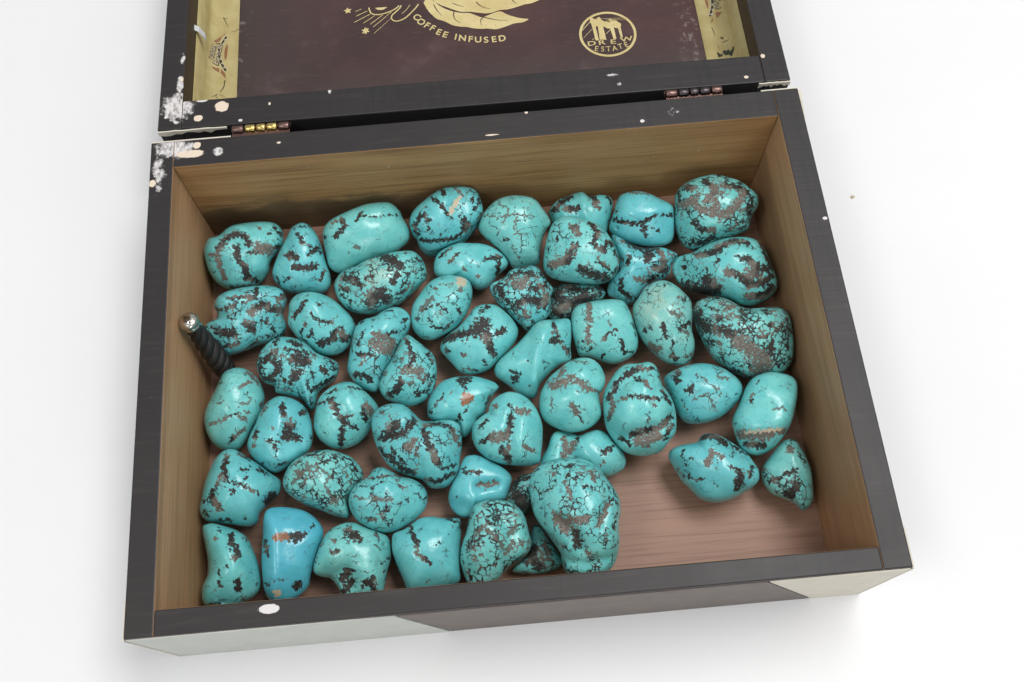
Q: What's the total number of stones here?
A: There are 51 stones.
